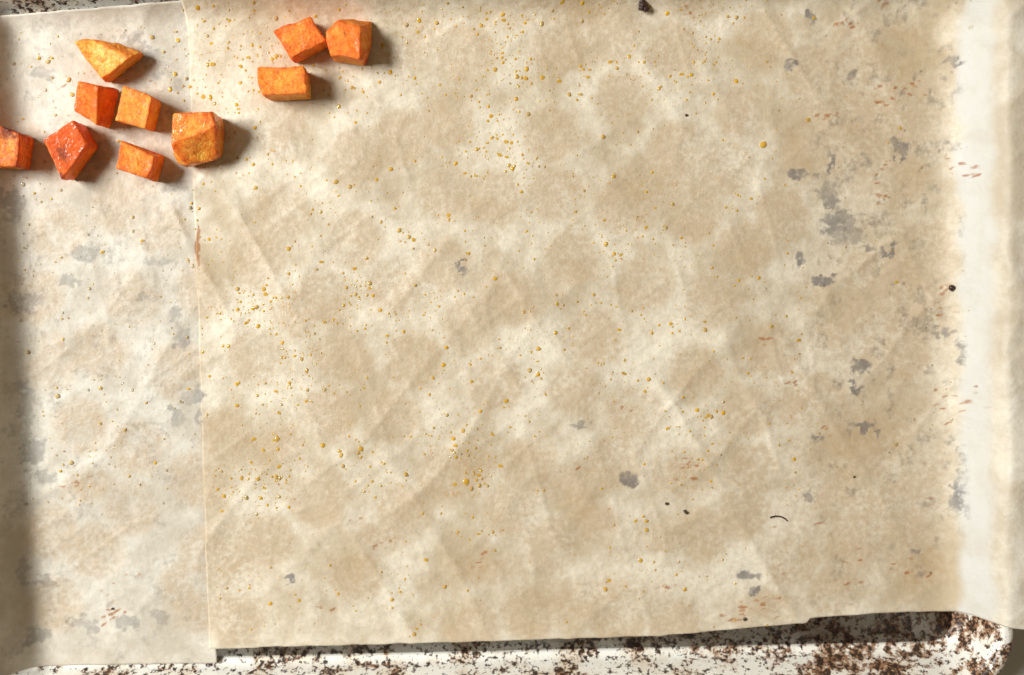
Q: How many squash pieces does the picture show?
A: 10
